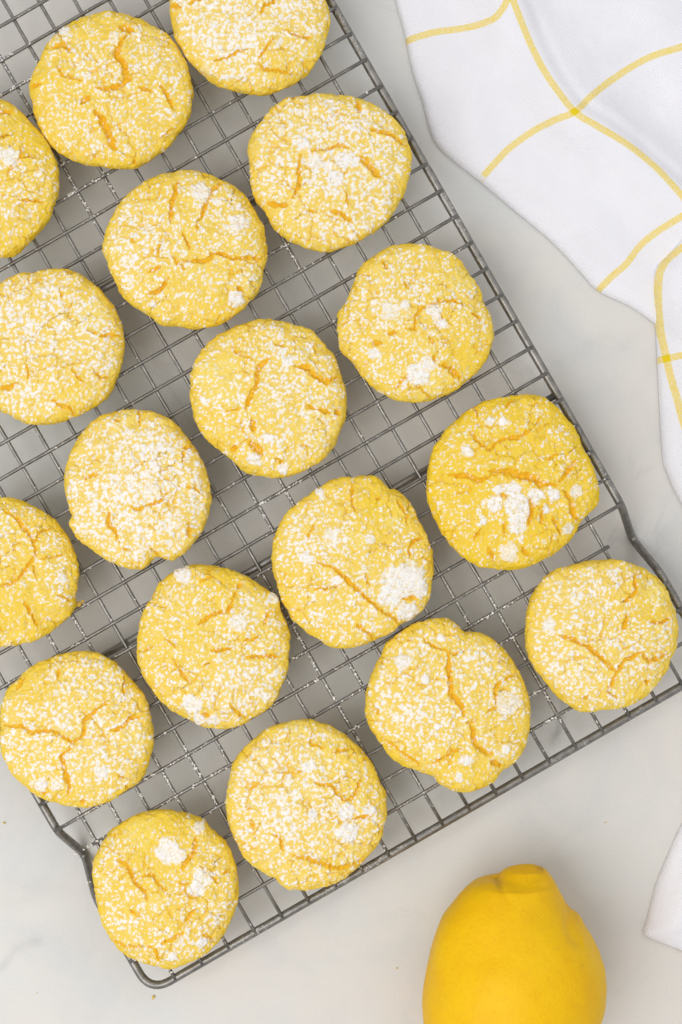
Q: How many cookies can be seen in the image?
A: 18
